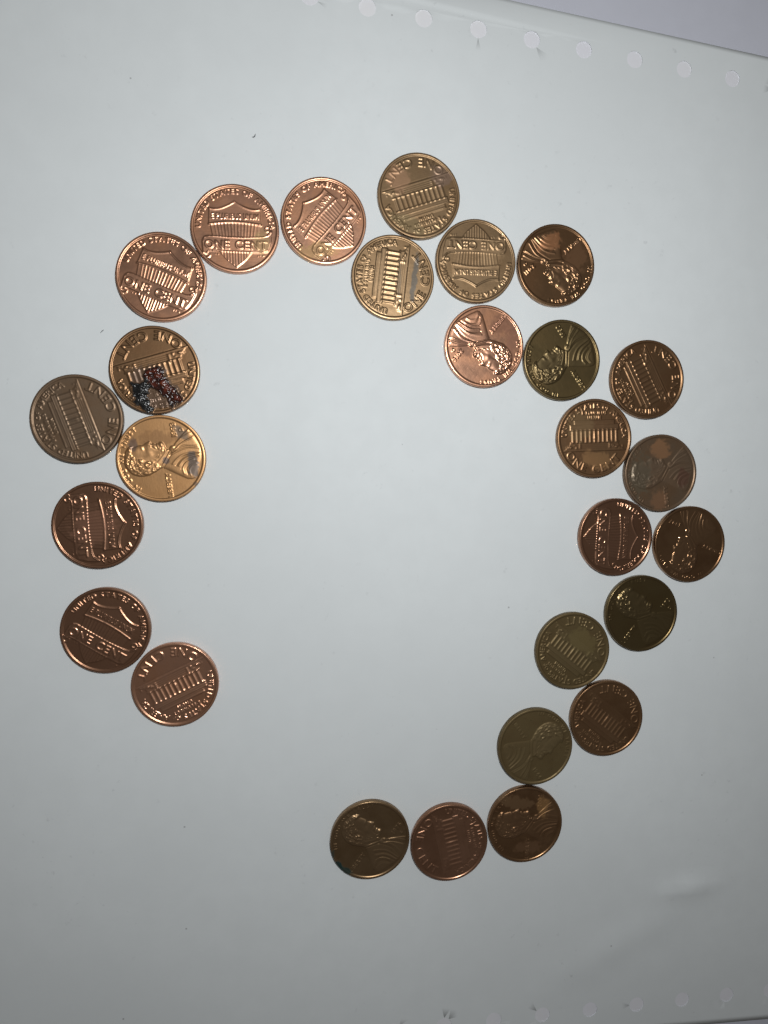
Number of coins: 27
